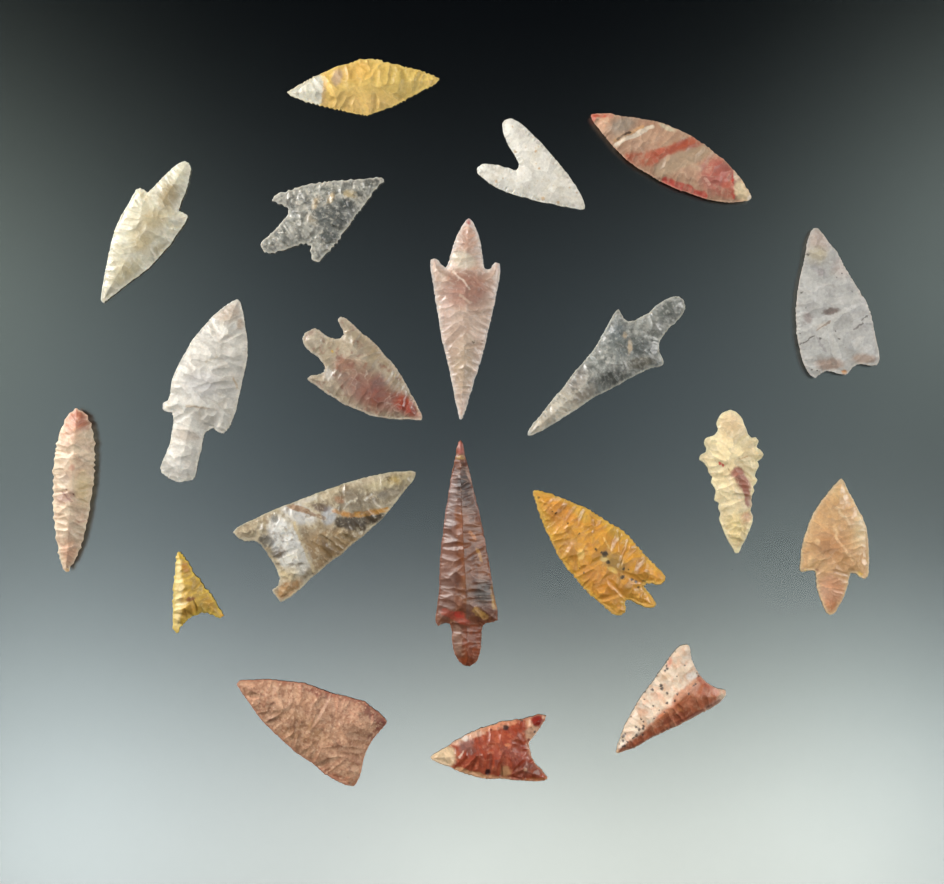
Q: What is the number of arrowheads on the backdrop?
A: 20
